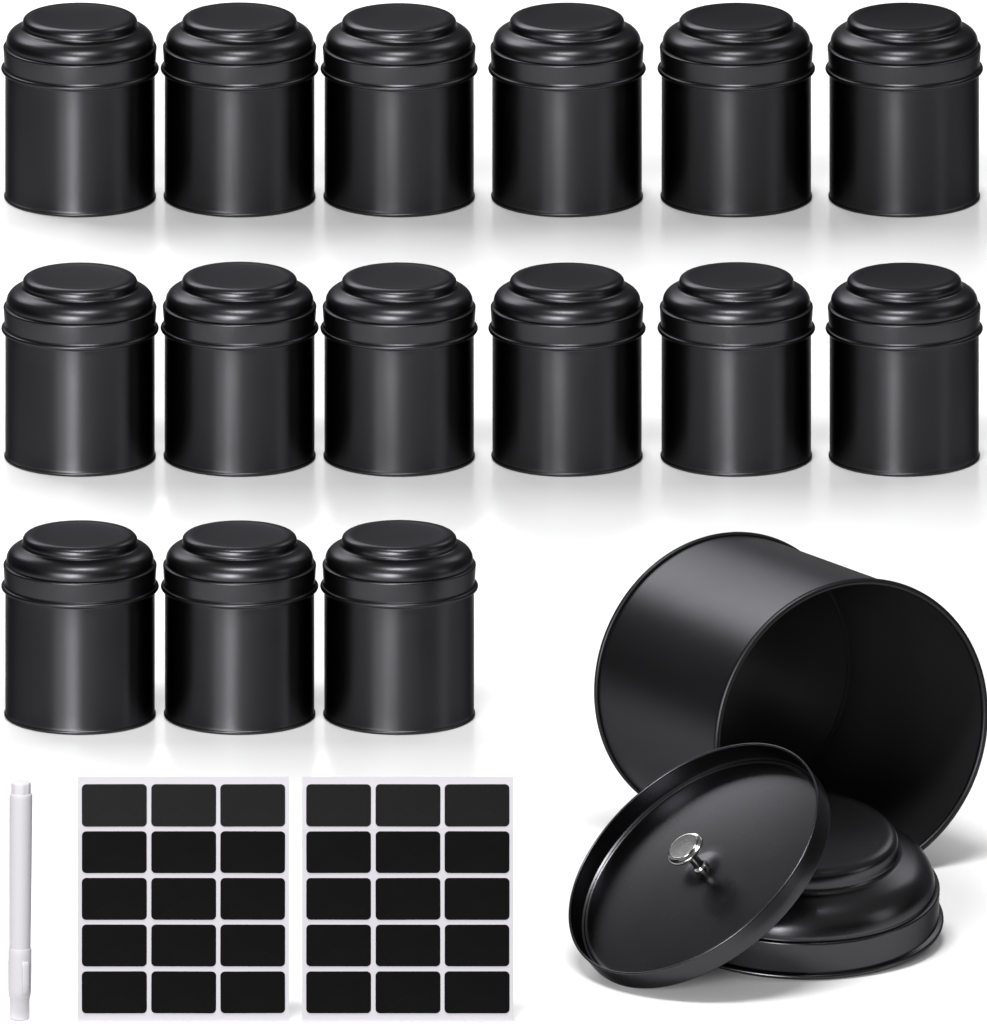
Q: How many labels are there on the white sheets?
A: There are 30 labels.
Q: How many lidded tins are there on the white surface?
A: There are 15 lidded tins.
